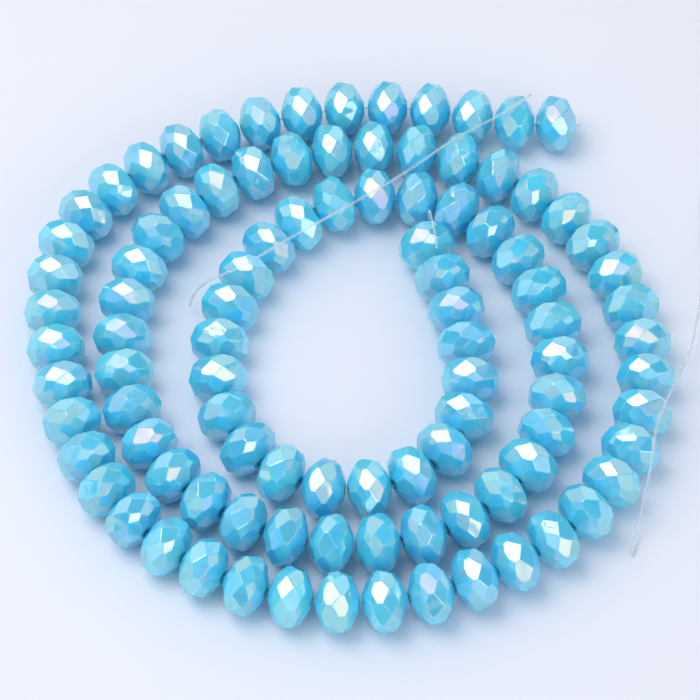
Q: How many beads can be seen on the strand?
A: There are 99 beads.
